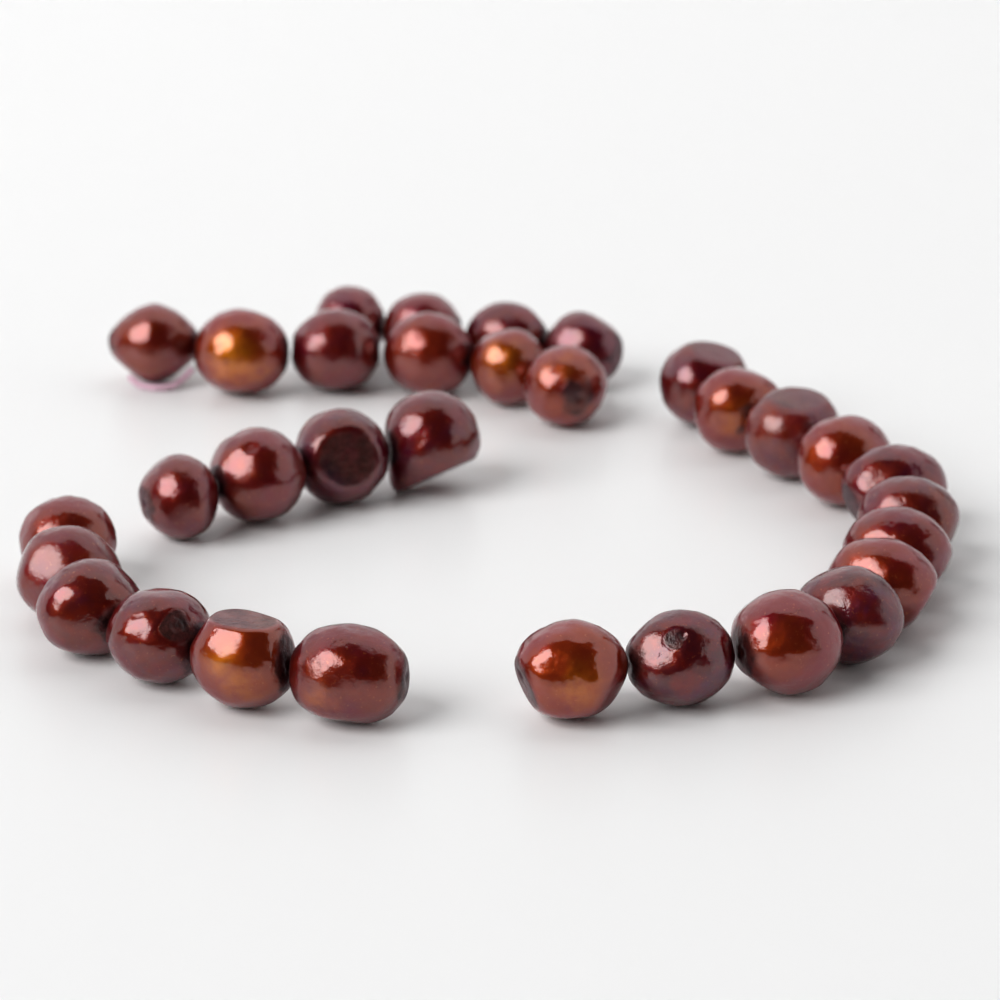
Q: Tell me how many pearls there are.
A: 32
